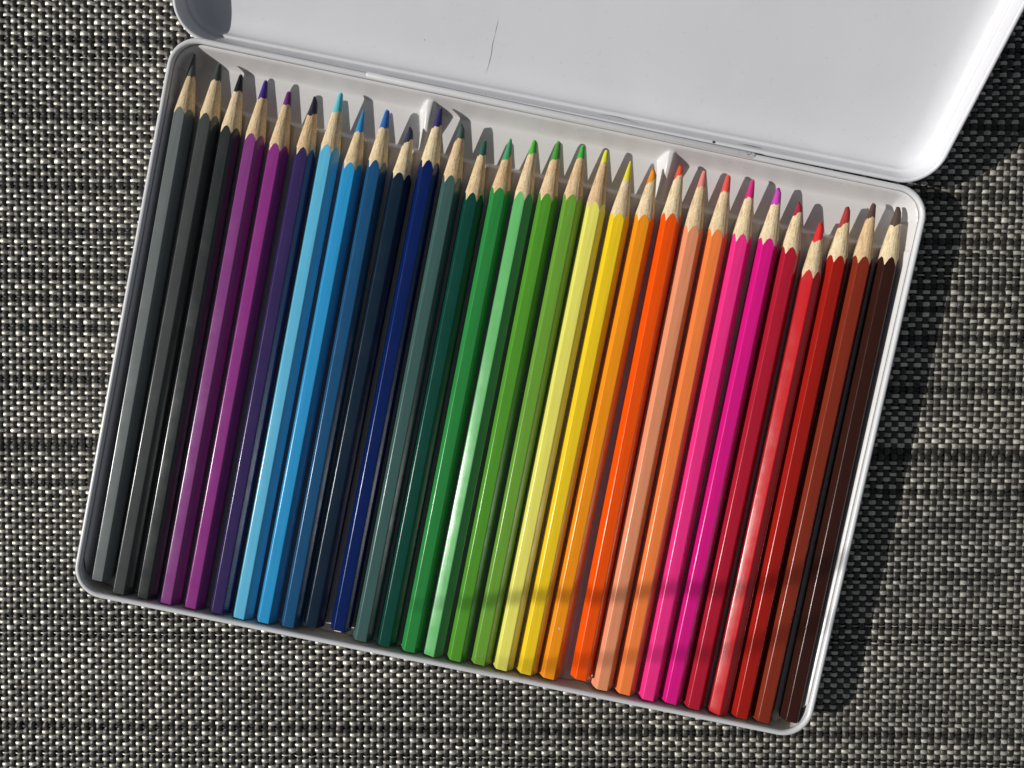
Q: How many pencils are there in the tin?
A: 30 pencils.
